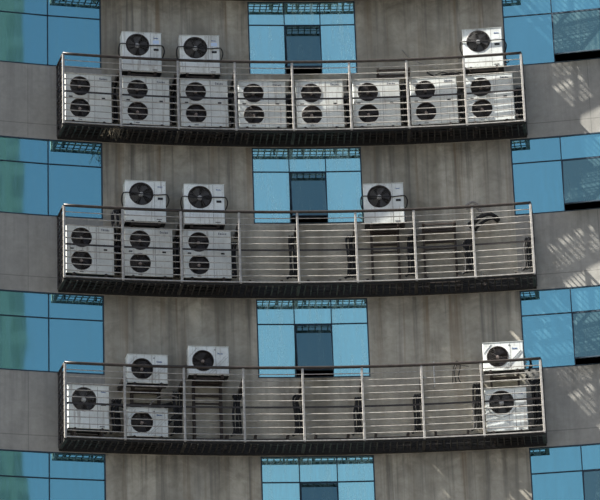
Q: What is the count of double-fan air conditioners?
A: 11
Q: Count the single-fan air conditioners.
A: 12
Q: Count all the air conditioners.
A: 23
